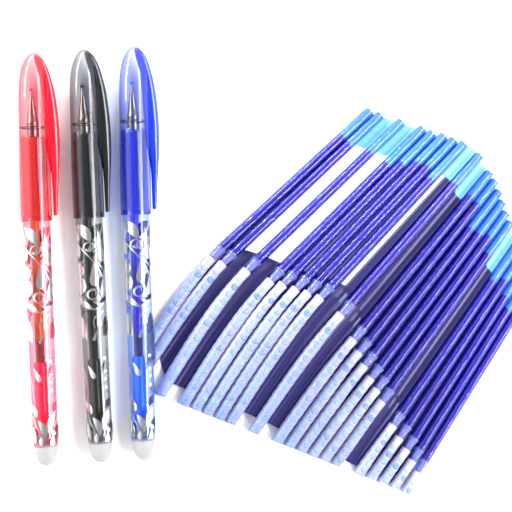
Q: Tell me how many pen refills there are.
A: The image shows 20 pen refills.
